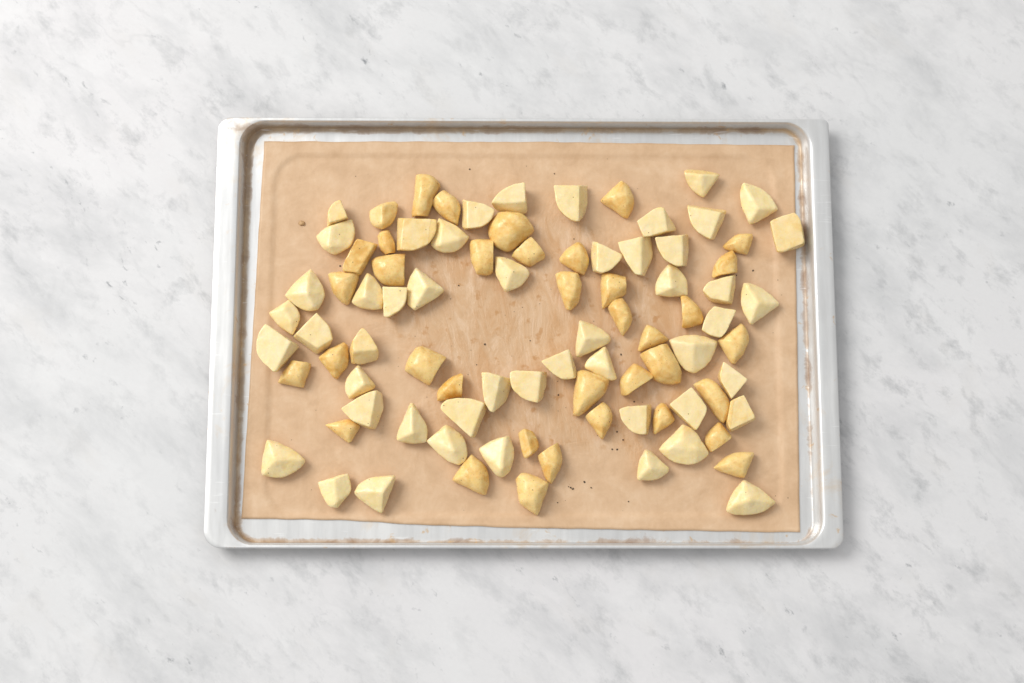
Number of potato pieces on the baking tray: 87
